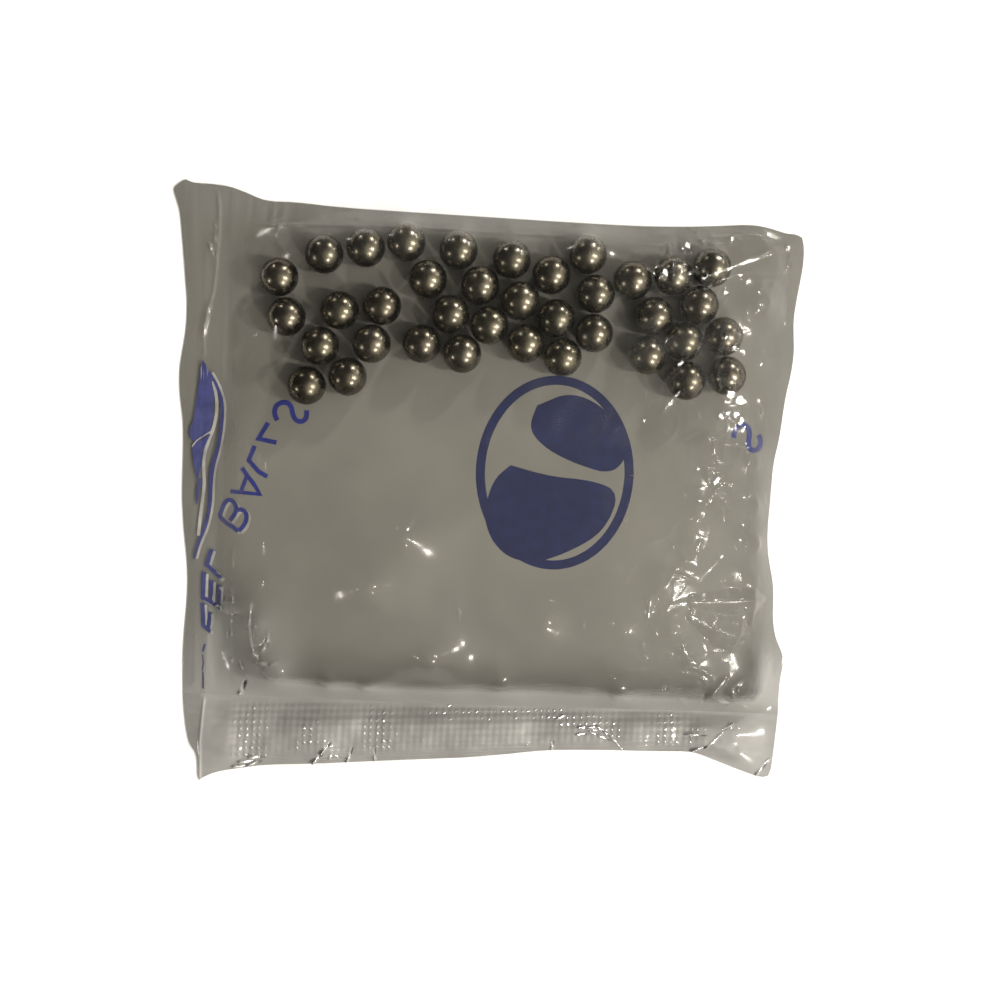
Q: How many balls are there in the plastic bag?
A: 37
